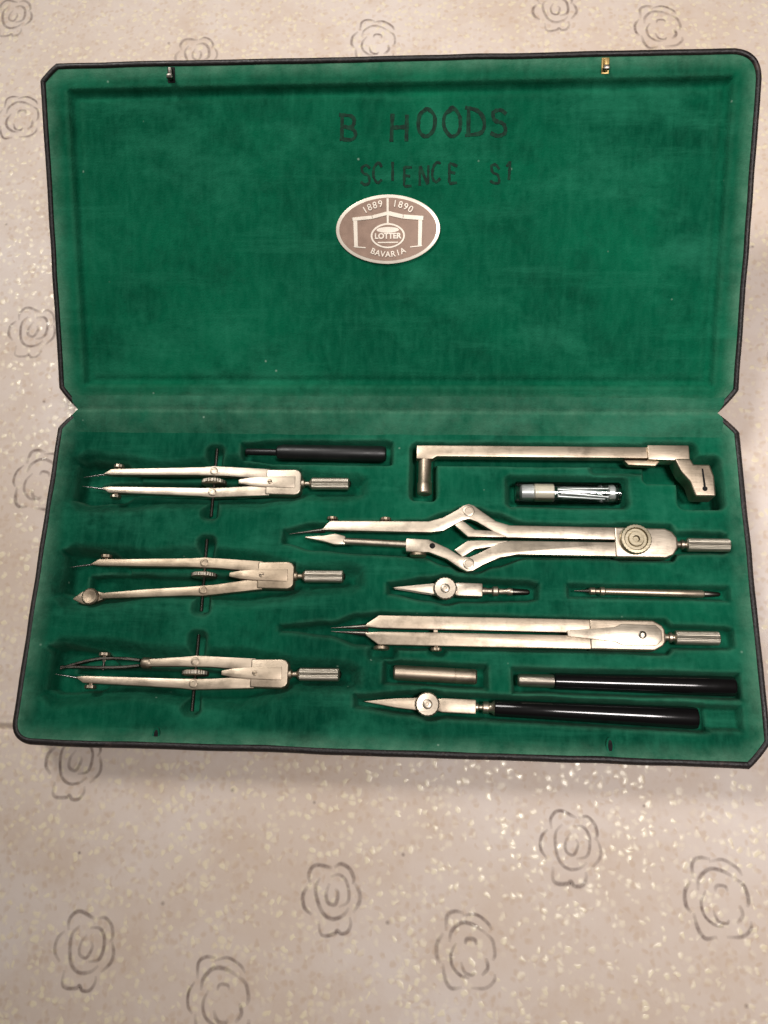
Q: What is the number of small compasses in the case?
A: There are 3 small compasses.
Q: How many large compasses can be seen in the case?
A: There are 2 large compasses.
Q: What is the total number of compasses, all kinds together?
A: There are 5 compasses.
